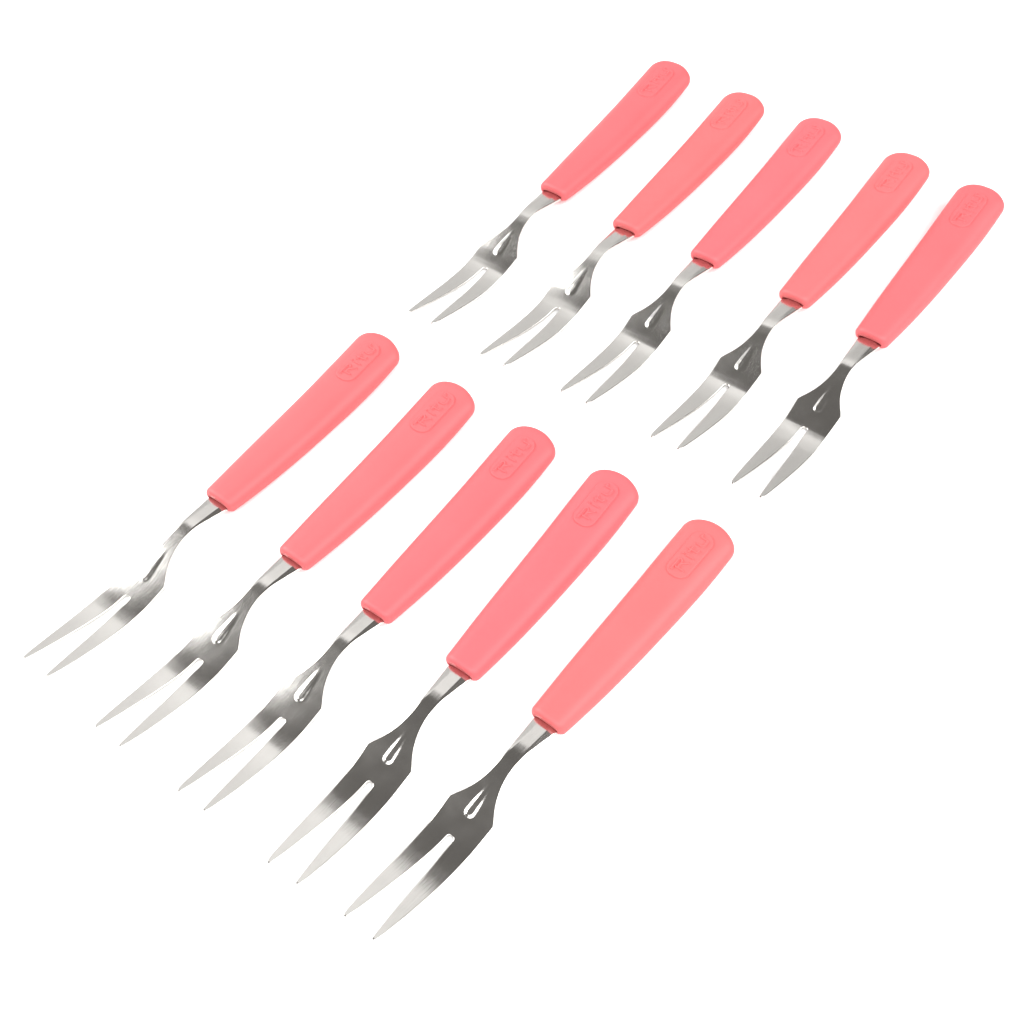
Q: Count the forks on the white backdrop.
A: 10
